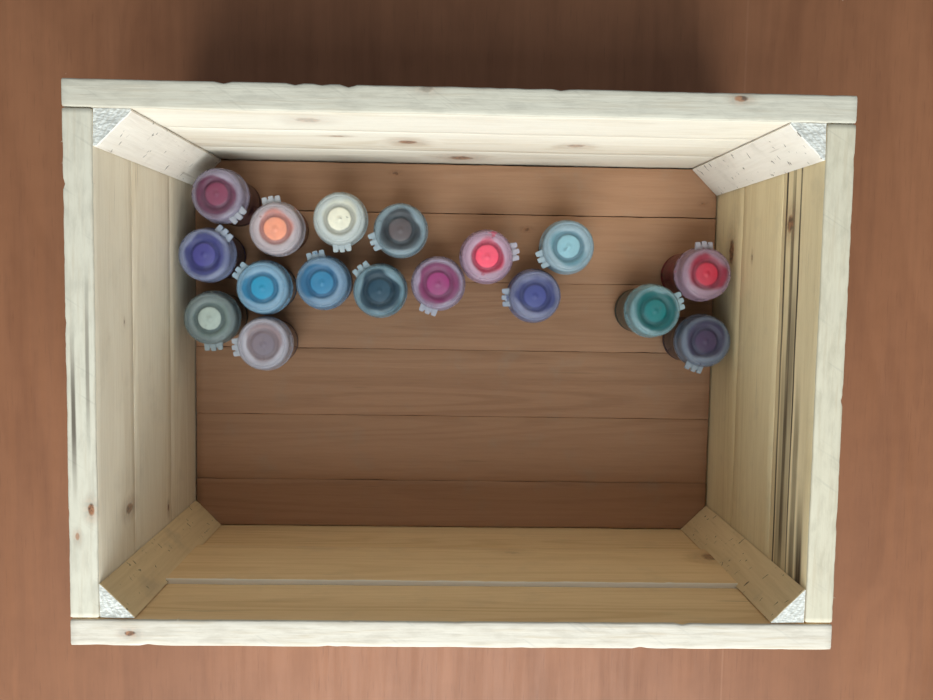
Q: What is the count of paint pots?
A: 17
